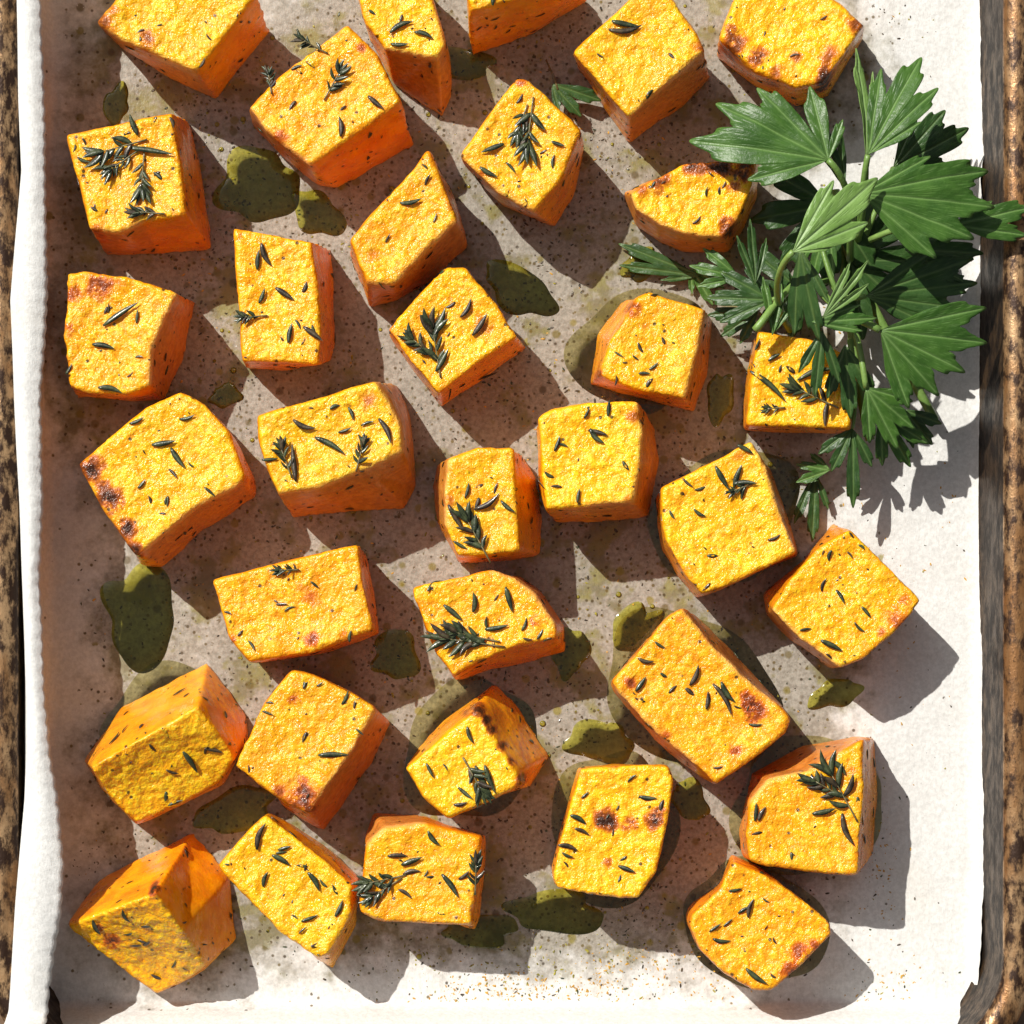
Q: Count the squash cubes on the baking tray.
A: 33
